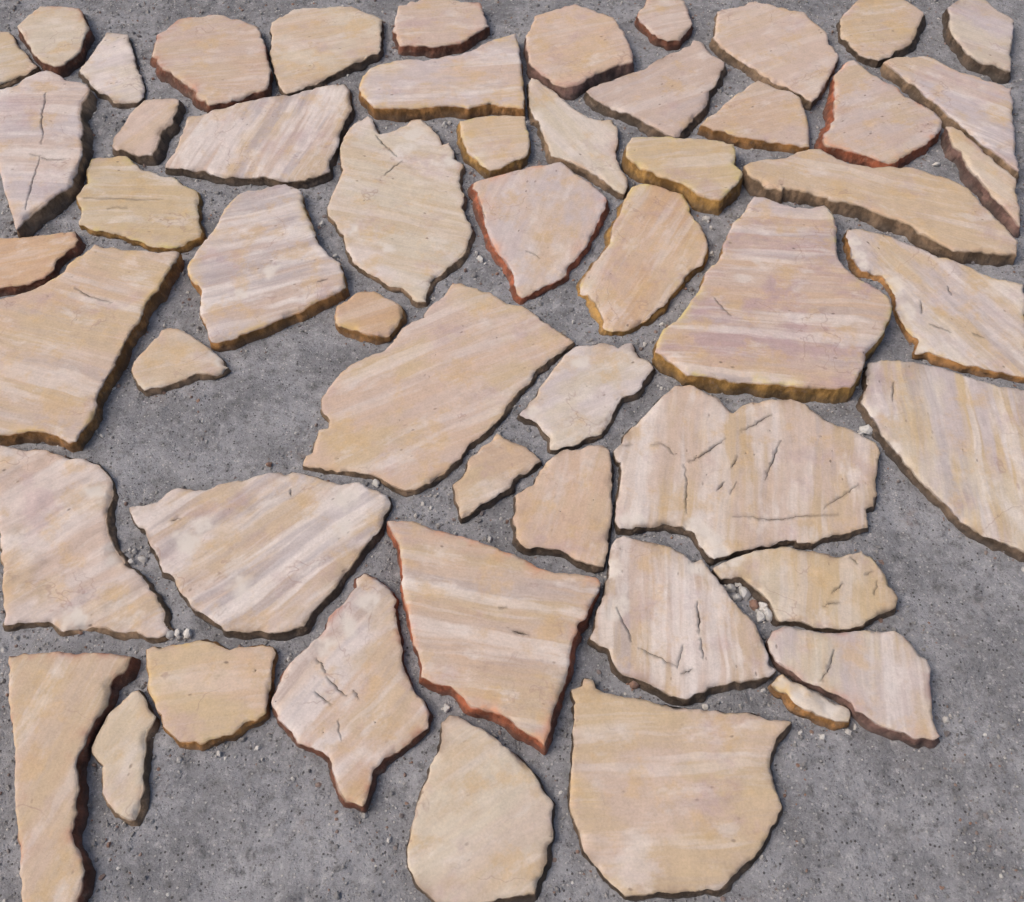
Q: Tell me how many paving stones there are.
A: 54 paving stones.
